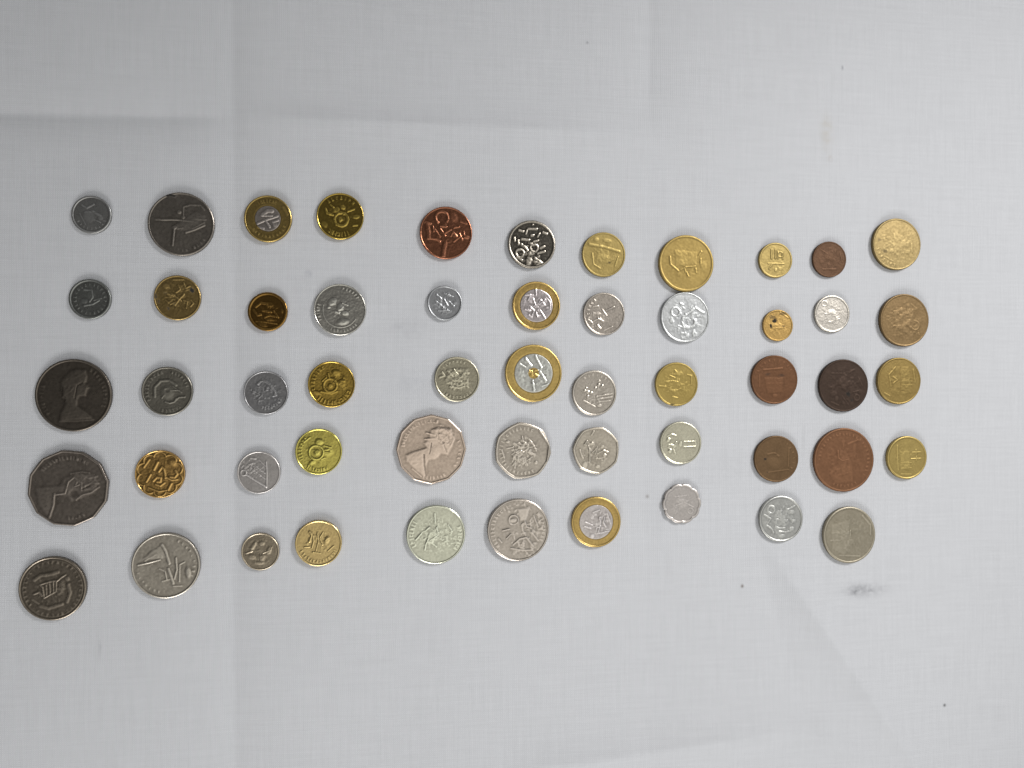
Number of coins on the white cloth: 54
